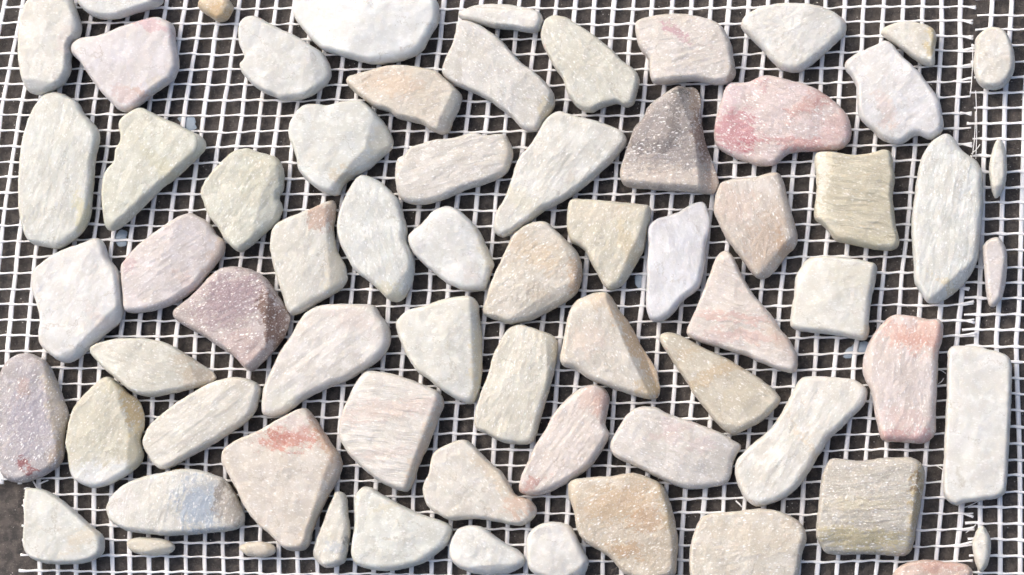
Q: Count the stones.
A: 69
